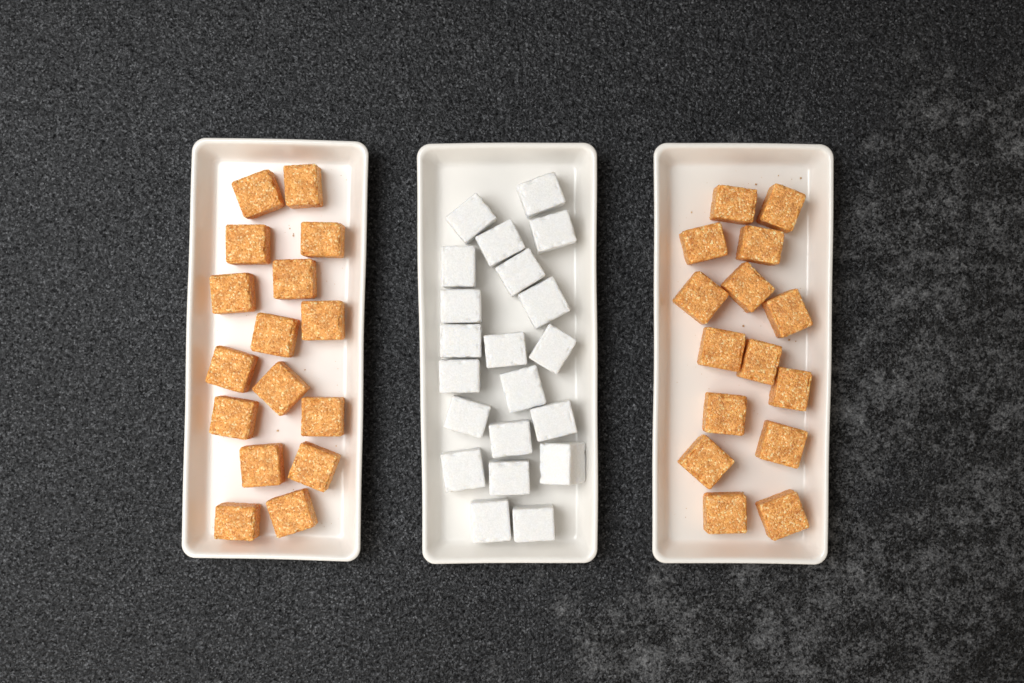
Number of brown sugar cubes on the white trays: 31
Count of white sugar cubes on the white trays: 21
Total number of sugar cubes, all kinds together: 52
